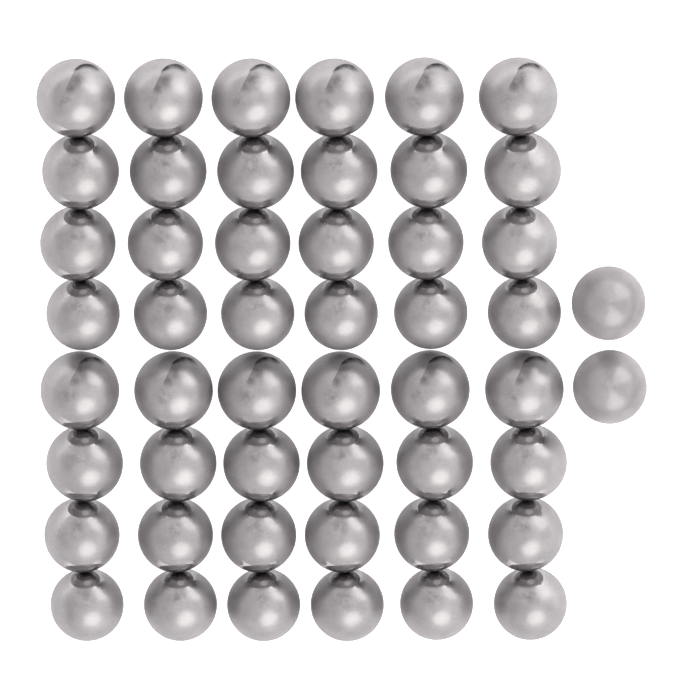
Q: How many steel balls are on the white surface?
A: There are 50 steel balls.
